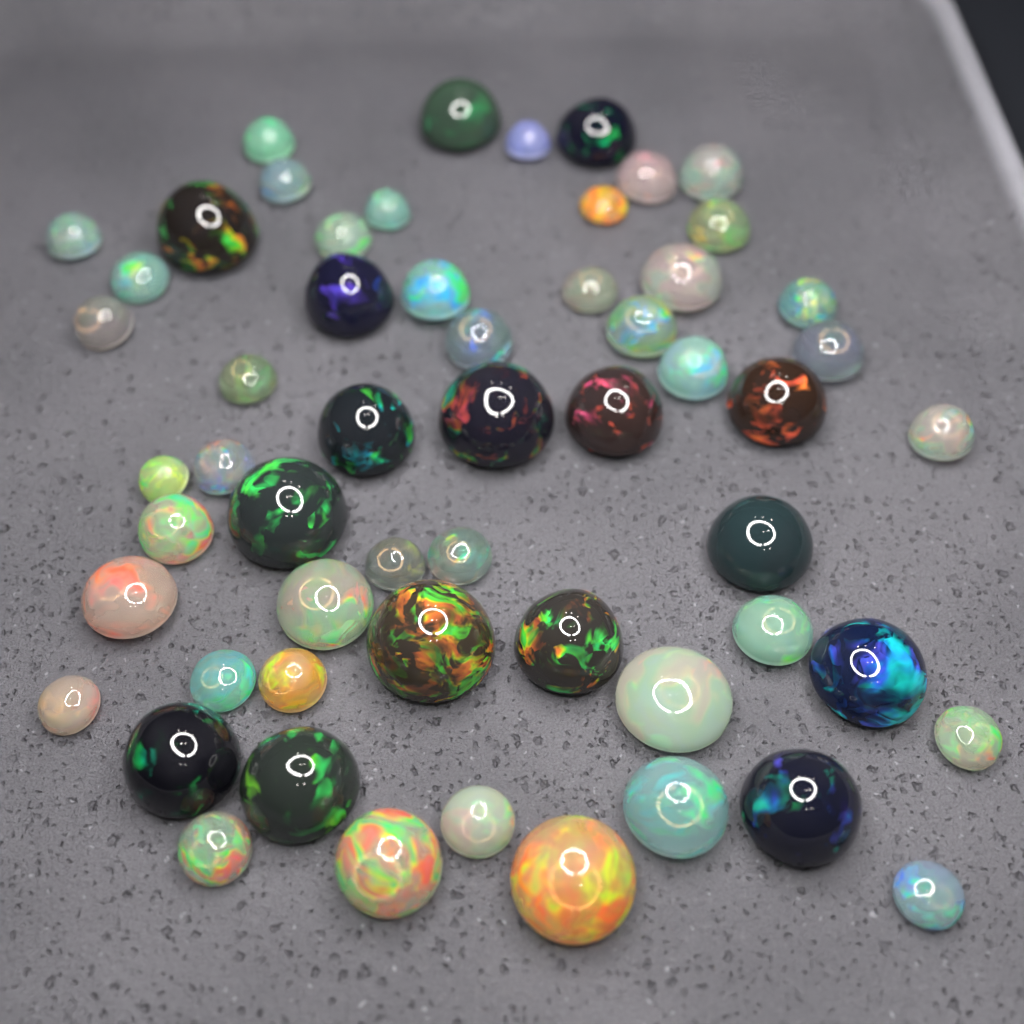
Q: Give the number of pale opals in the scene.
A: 41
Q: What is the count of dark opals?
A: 16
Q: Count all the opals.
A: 57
